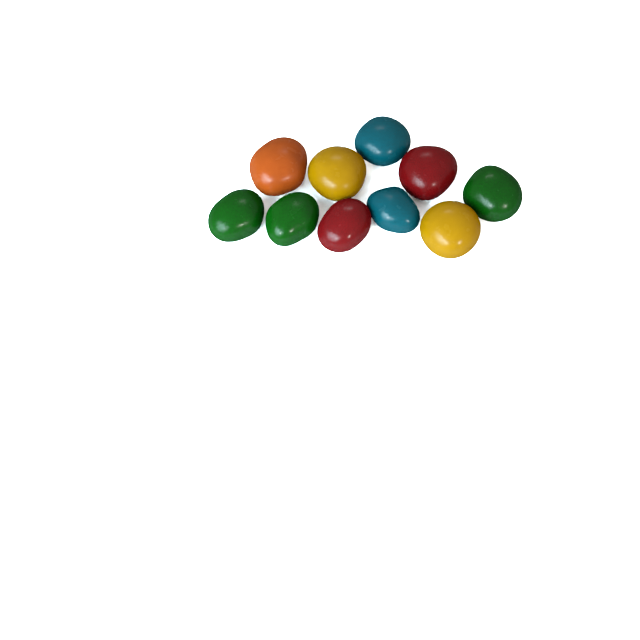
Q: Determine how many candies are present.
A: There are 10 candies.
